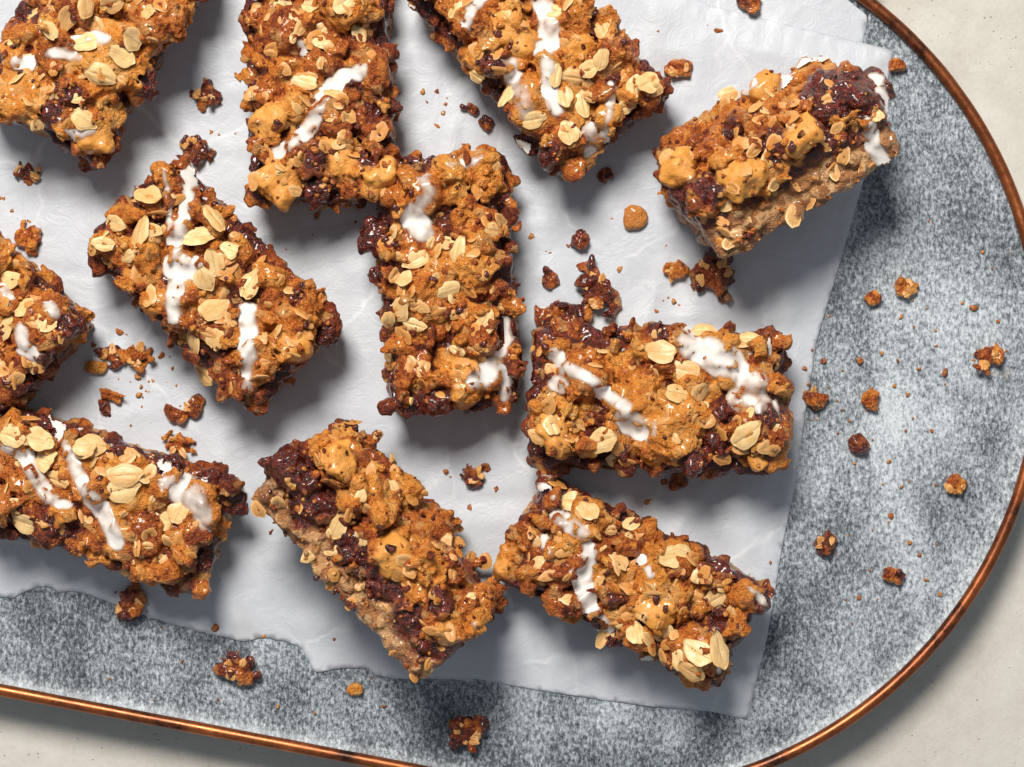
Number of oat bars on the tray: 11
